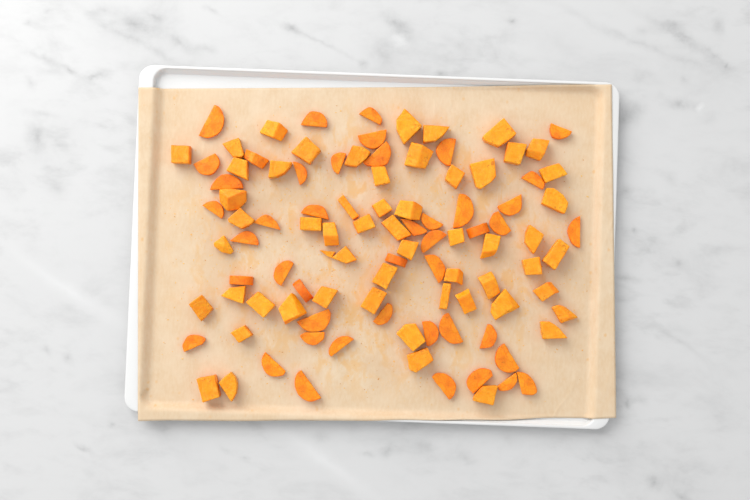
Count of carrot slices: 45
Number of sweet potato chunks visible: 57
